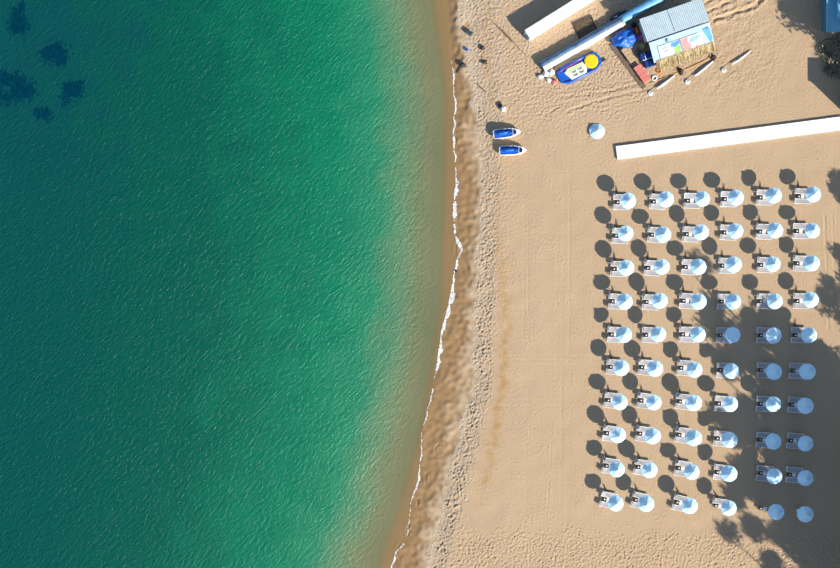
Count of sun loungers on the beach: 115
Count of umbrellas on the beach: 61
